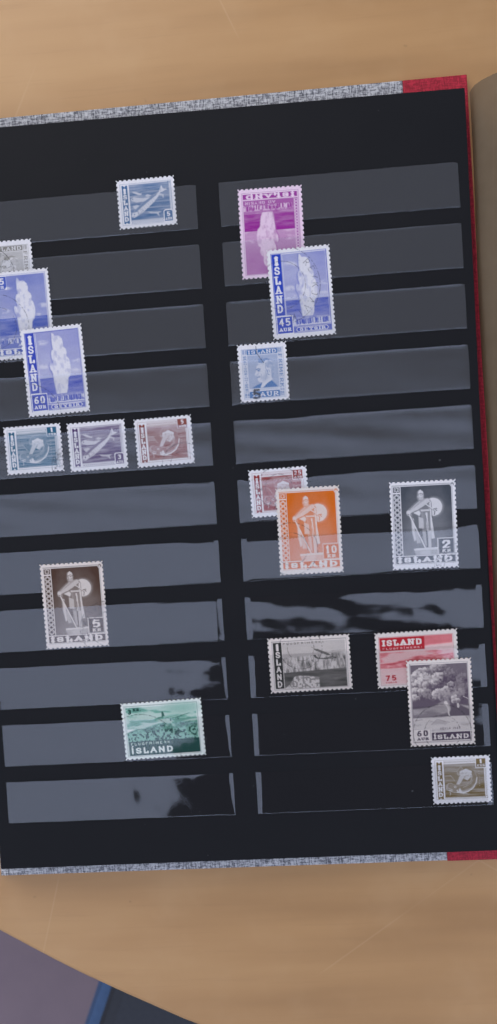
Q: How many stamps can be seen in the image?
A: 19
